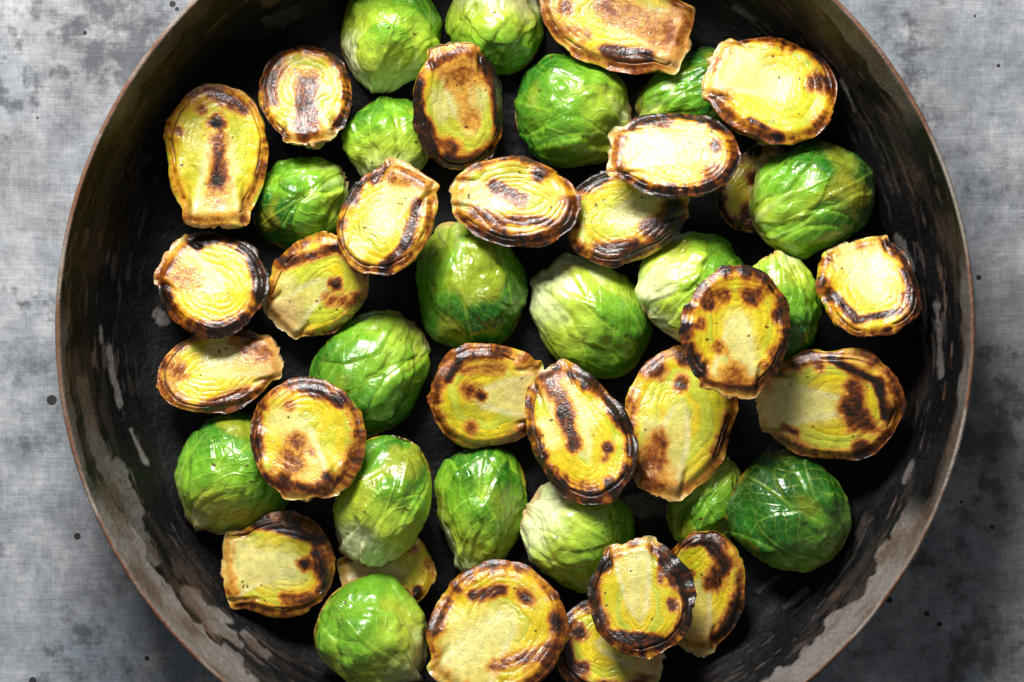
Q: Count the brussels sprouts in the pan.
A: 45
